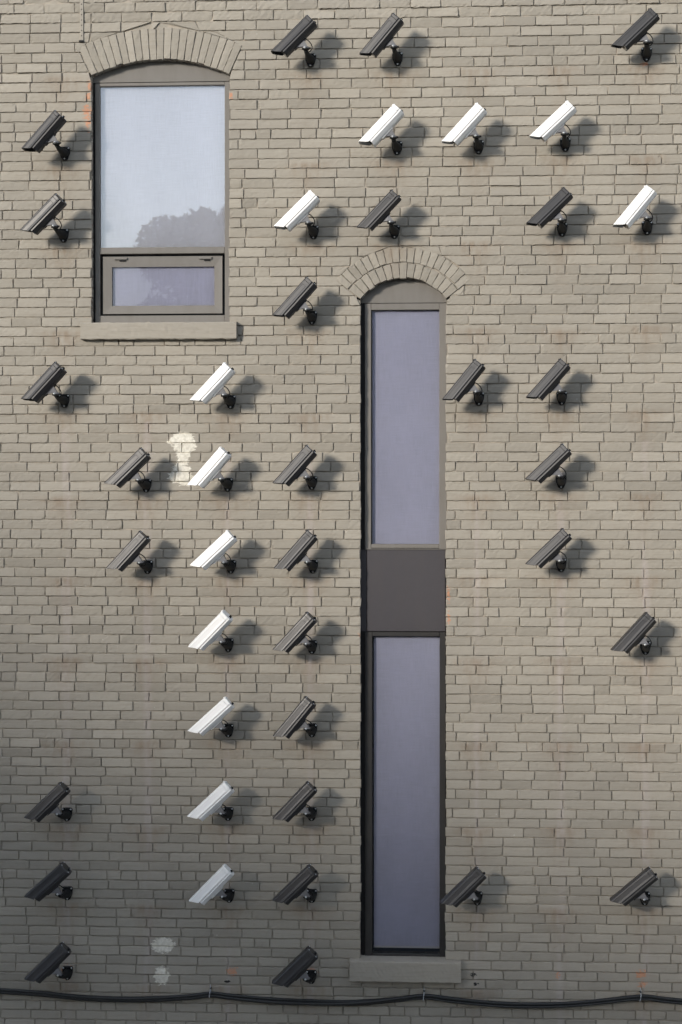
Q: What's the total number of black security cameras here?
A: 28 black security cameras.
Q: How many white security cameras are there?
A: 12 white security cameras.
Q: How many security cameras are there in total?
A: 40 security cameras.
